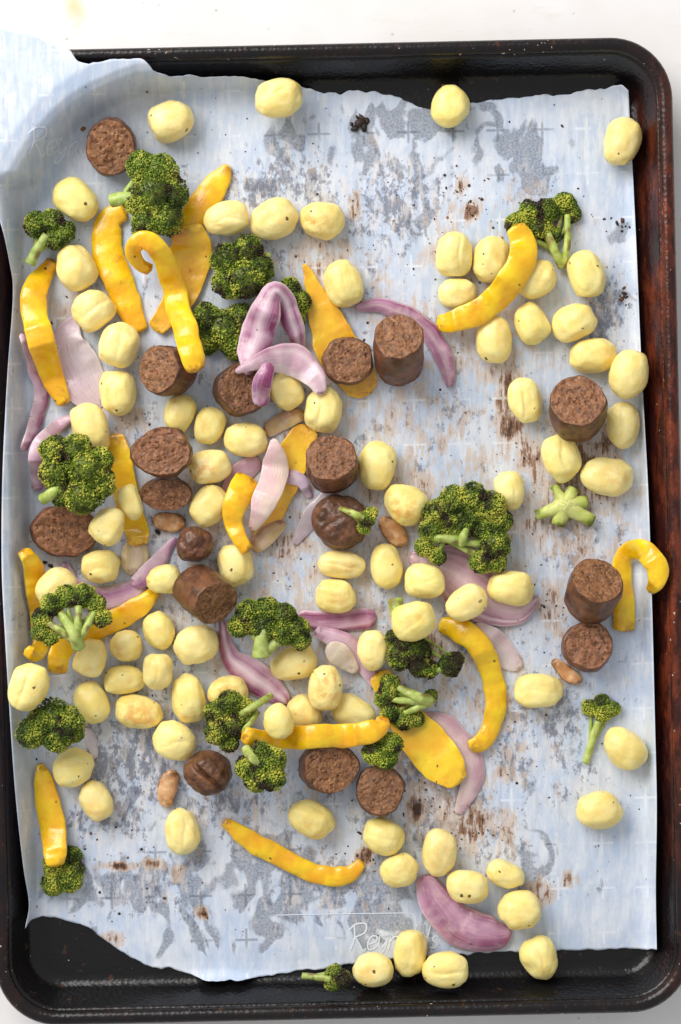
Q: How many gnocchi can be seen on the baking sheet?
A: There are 86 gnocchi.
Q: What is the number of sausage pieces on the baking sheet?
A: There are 18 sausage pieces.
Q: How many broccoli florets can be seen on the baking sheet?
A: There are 20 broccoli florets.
